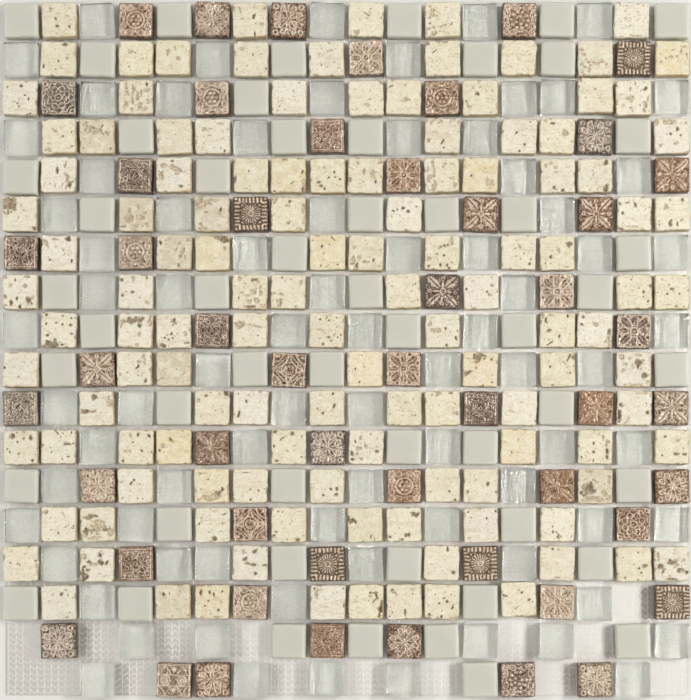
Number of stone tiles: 125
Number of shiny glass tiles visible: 80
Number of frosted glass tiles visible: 53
